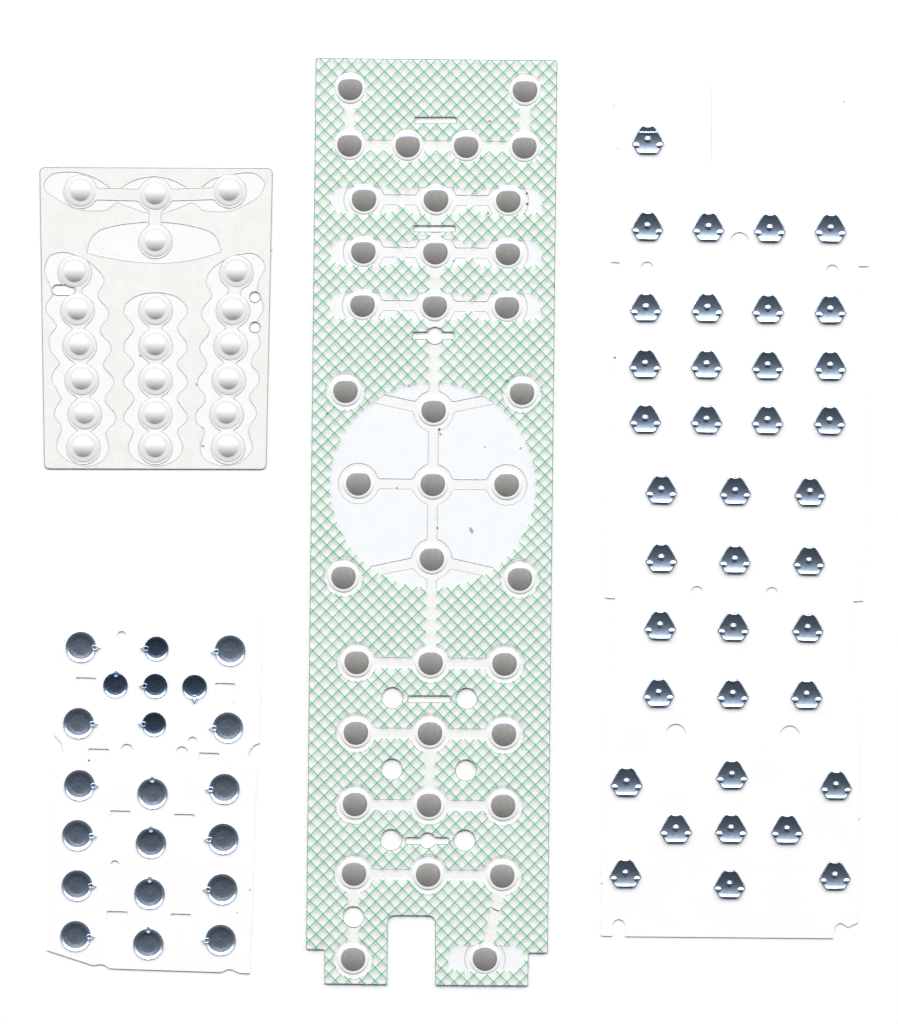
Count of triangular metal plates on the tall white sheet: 38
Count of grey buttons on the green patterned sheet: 38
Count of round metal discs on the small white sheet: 21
